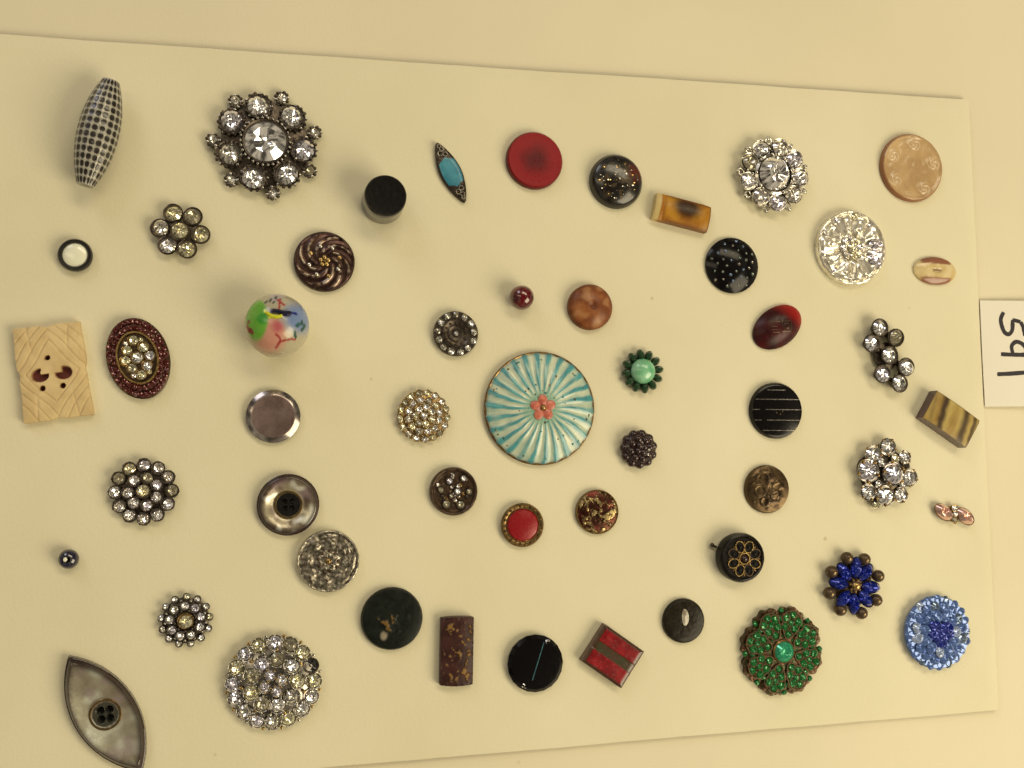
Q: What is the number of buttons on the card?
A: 52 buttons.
